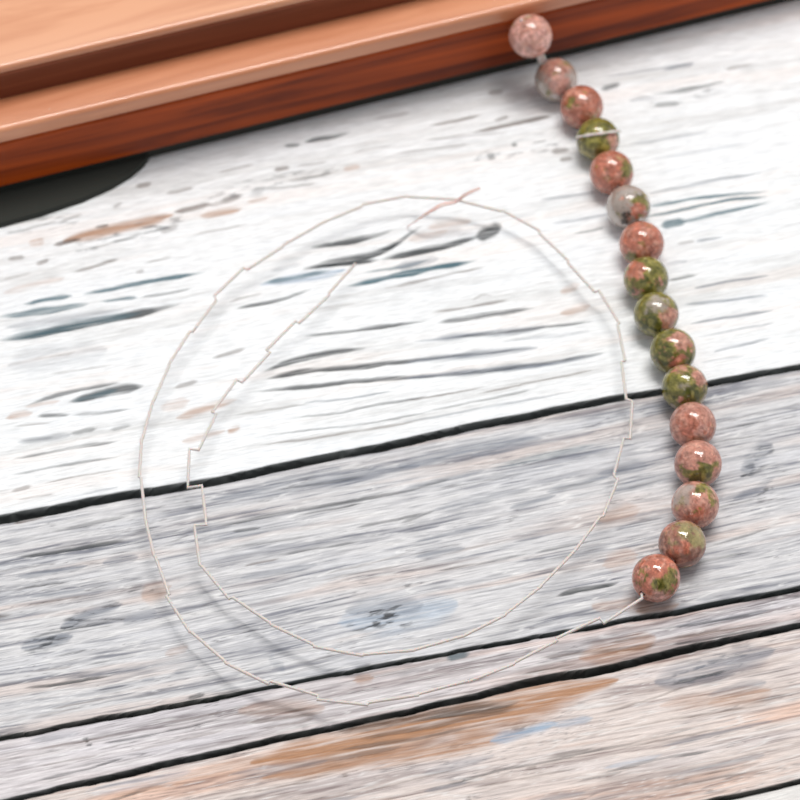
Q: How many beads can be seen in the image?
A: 16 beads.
